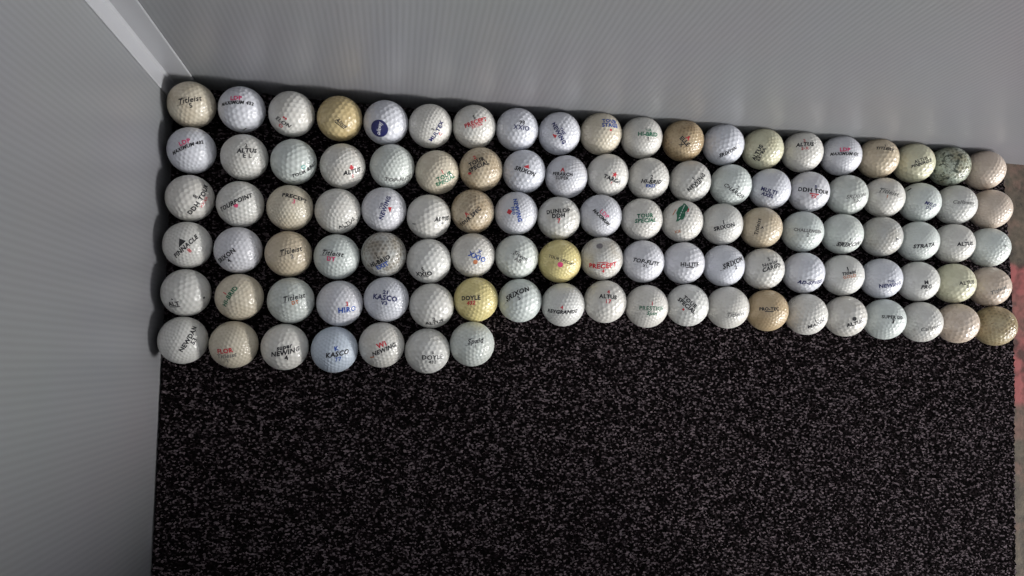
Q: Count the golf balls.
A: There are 107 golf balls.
